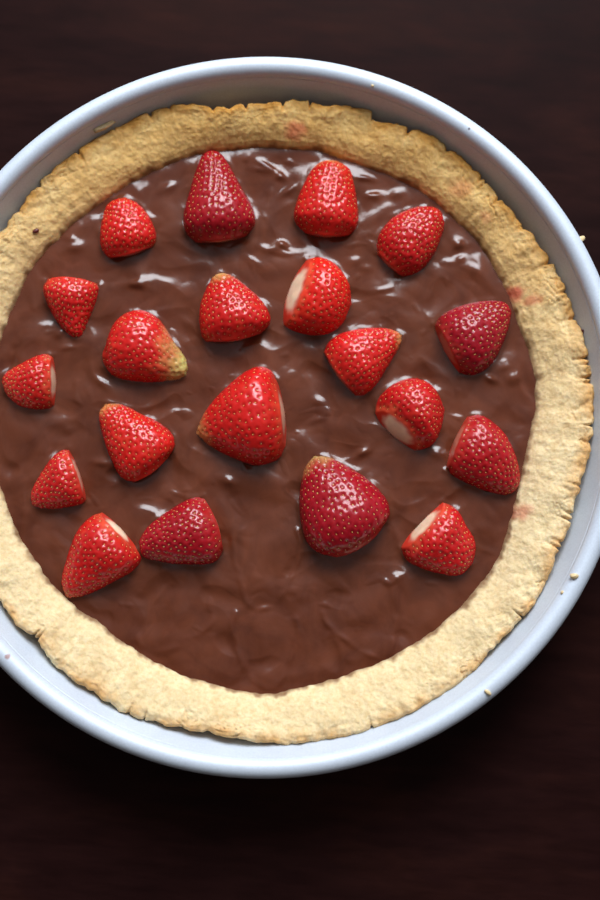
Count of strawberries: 20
